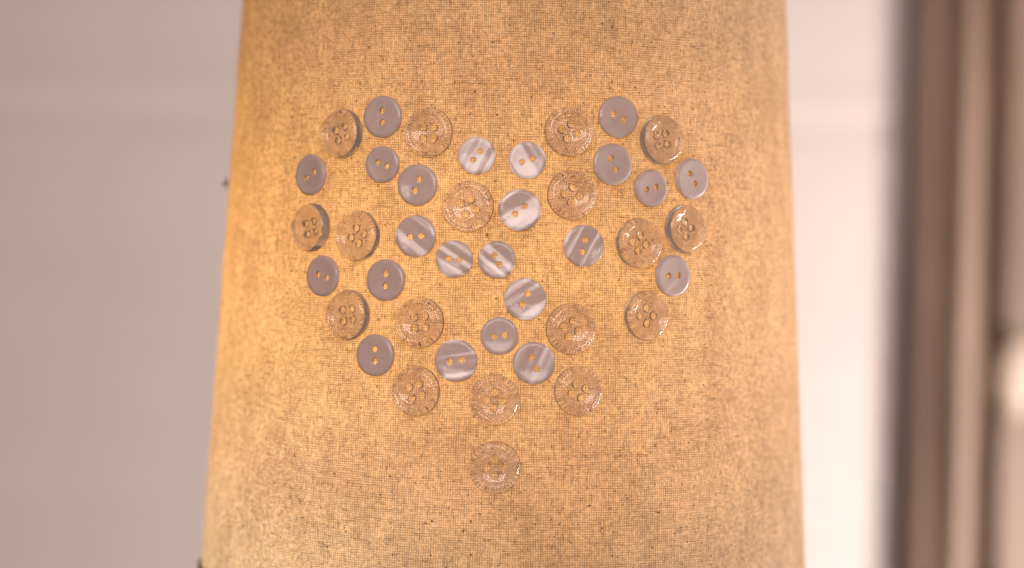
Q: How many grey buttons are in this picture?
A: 23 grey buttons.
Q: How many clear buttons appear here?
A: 18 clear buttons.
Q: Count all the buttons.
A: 41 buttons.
